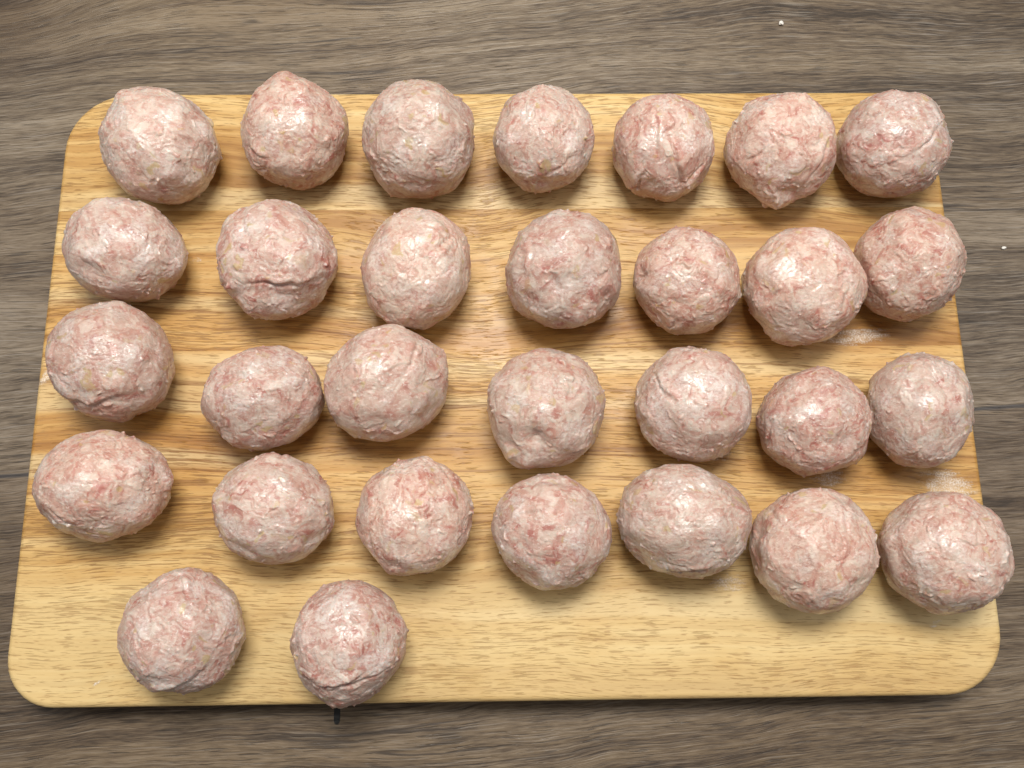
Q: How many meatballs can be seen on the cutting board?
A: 30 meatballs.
